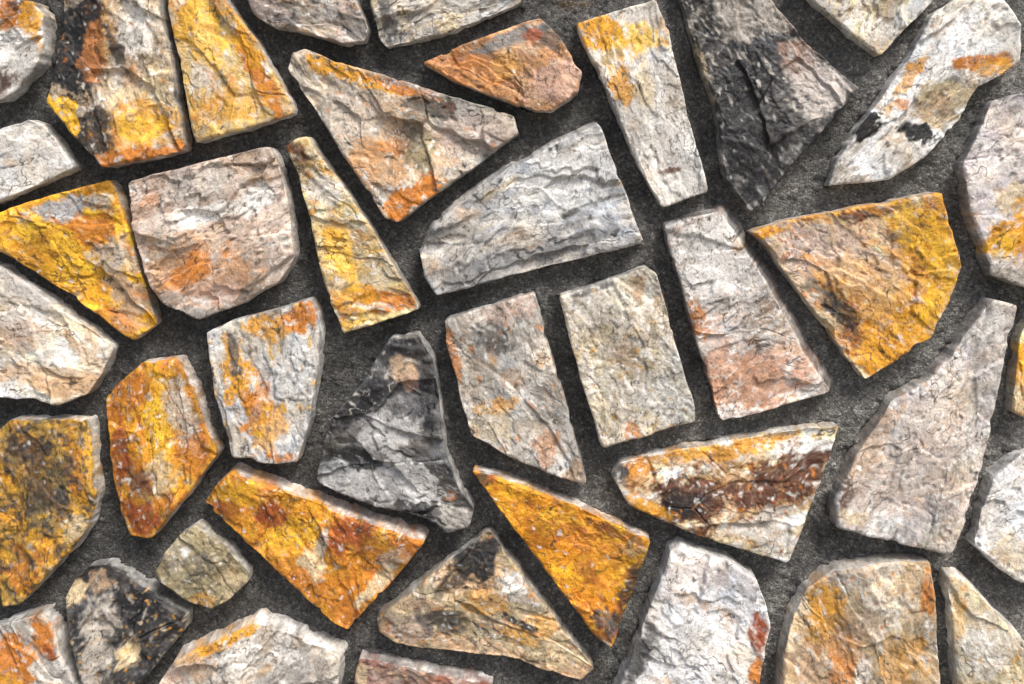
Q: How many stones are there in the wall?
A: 41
